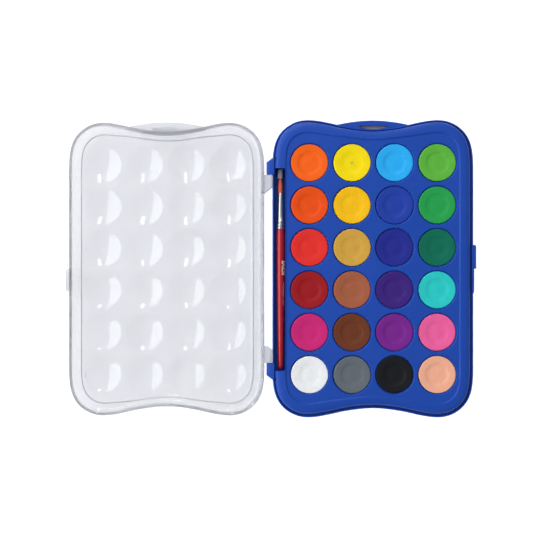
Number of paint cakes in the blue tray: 24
